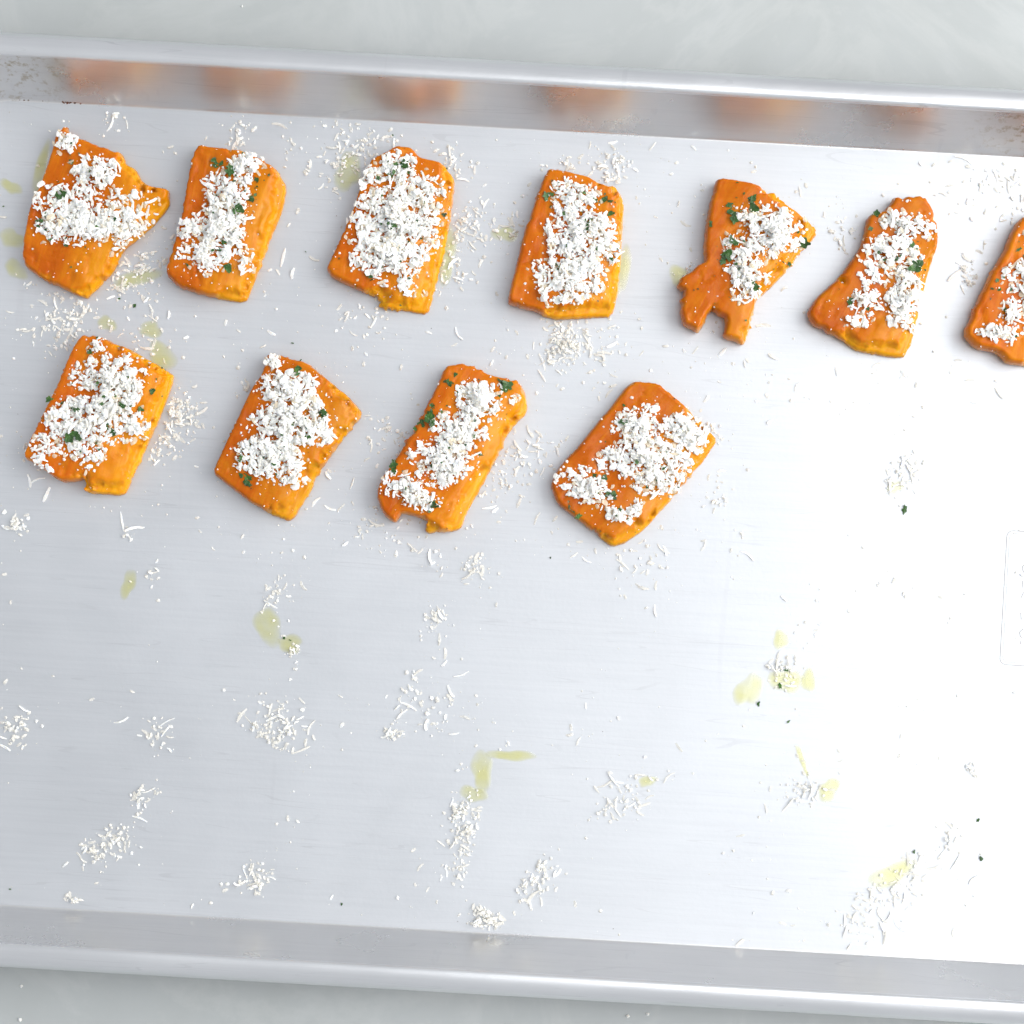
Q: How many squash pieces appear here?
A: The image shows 11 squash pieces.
